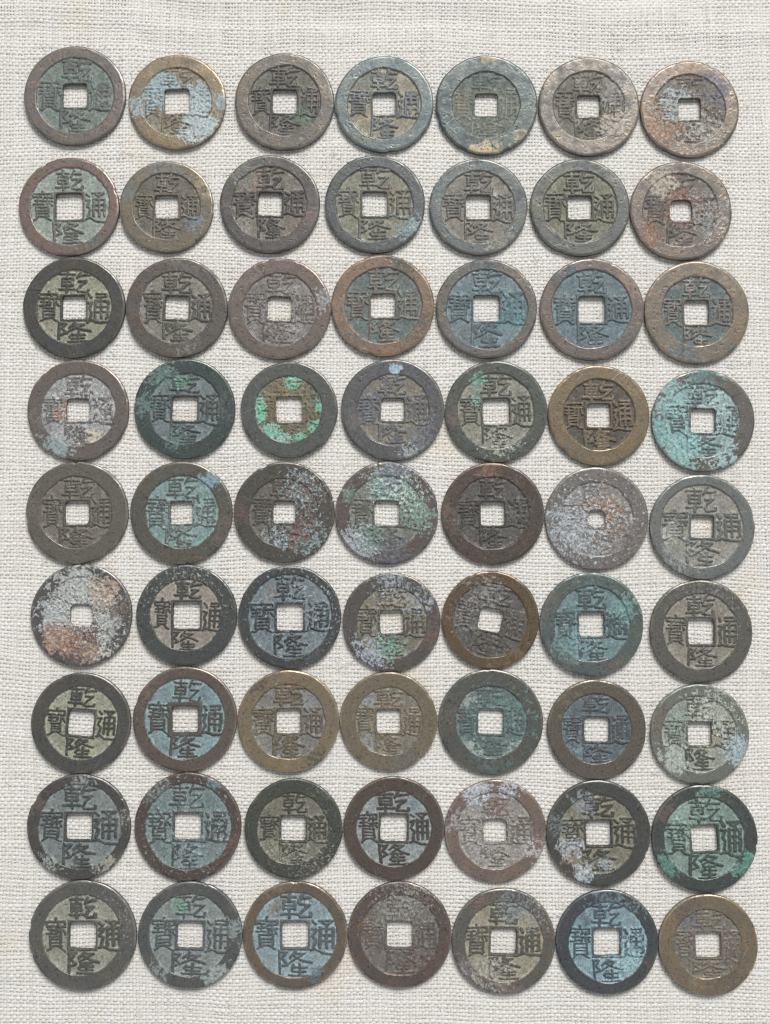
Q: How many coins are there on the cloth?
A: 63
